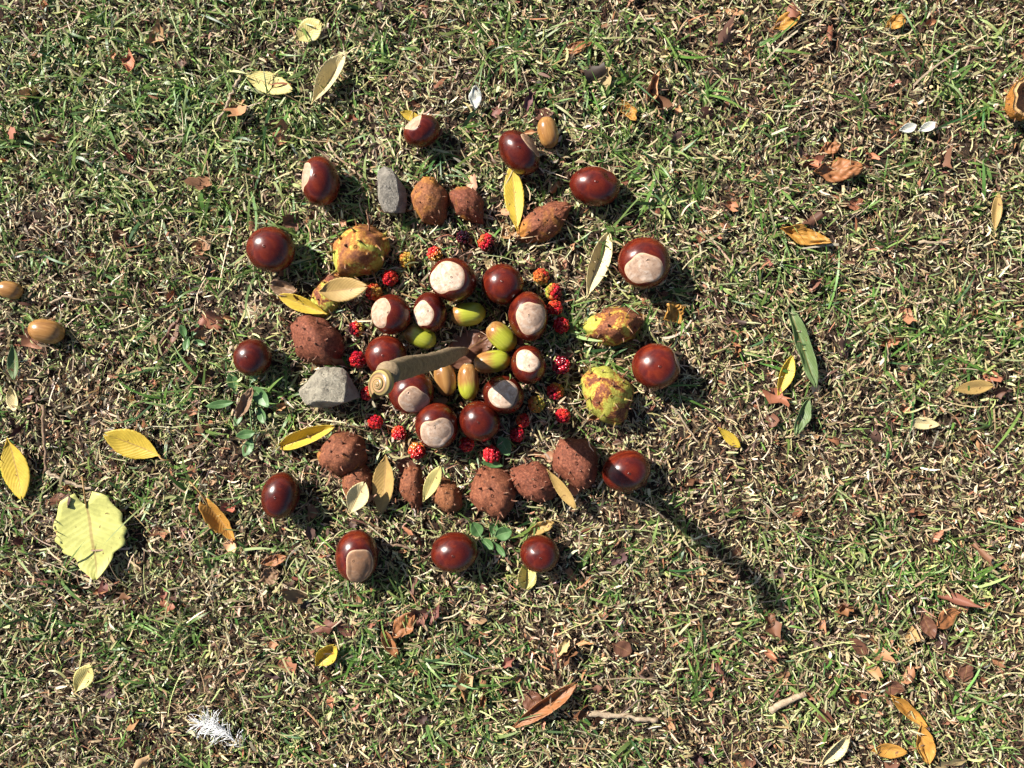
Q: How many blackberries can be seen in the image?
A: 24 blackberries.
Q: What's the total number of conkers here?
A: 24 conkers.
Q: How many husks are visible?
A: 16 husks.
